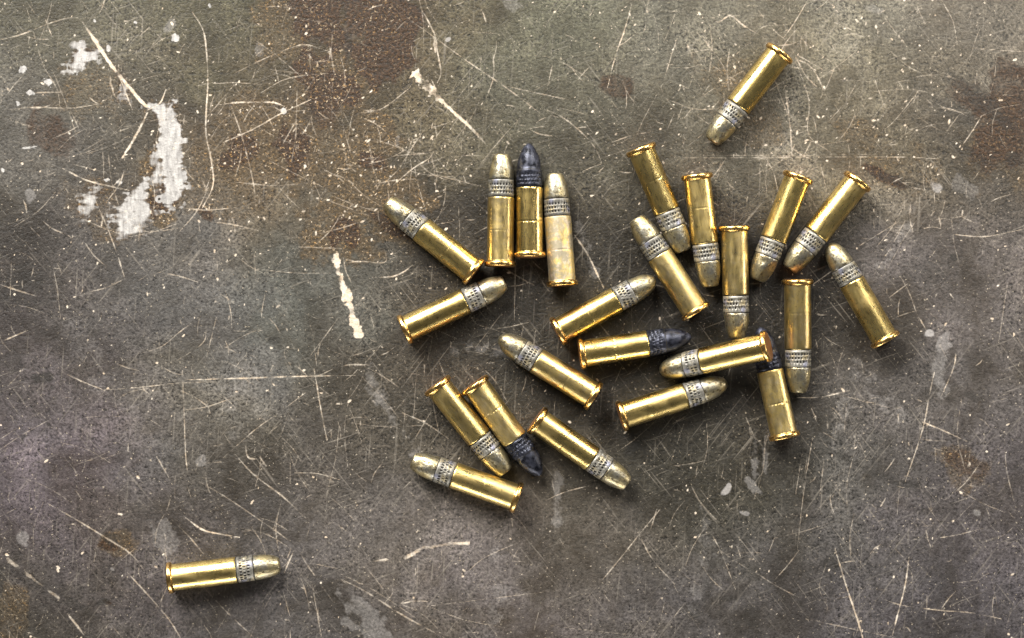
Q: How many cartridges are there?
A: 25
